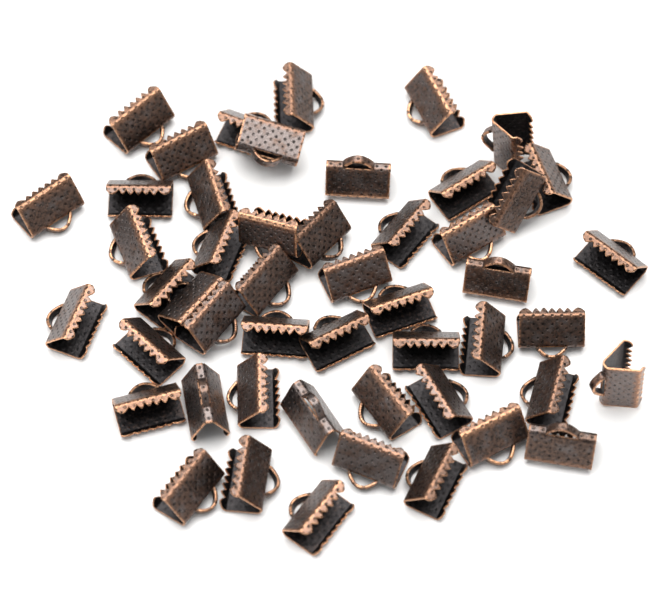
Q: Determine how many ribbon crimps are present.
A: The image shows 50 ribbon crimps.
